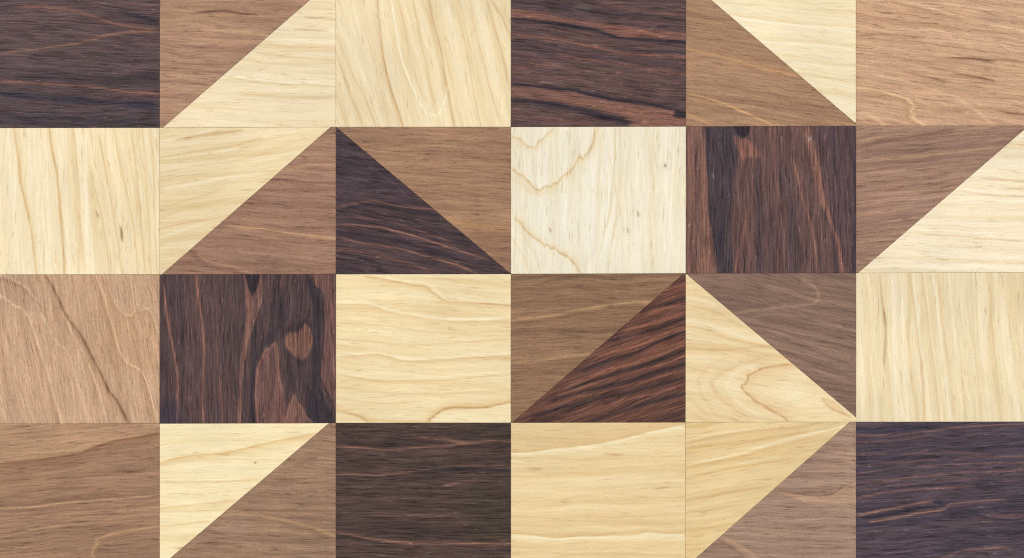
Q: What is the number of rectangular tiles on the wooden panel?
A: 15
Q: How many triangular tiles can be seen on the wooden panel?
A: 18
